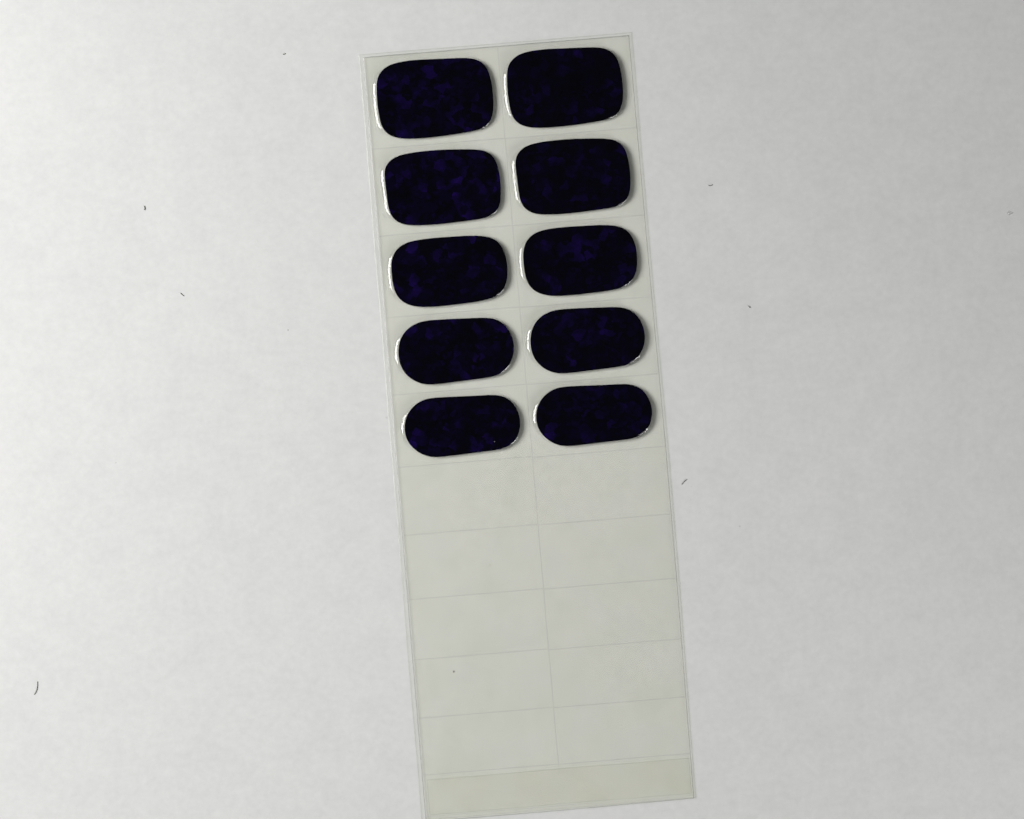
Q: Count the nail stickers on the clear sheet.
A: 10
